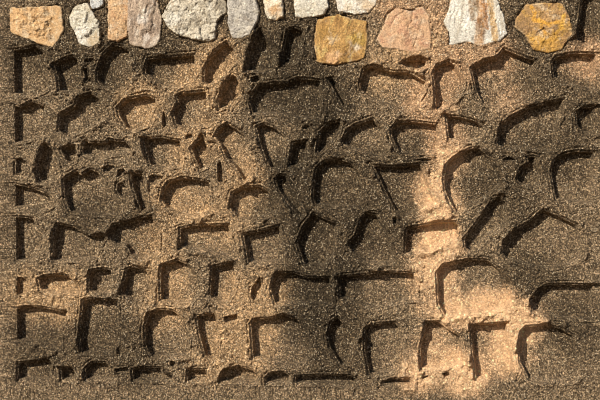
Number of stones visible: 14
